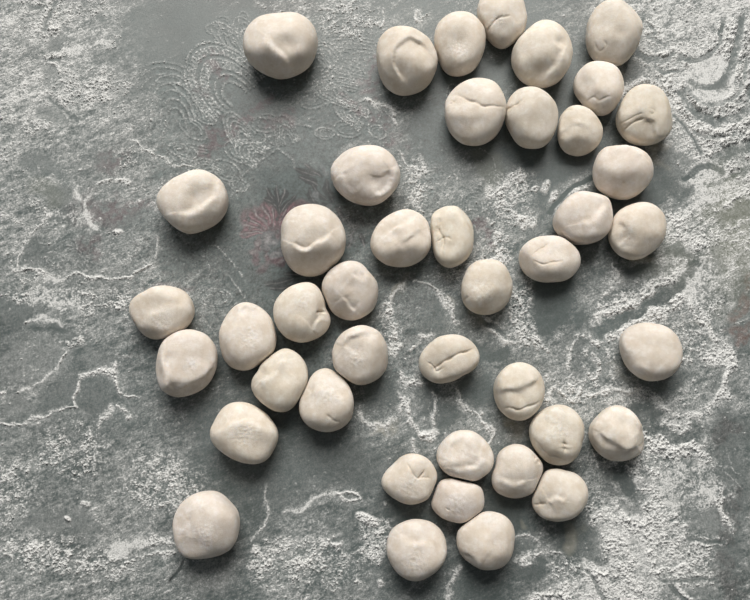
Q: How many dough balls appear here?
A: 43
